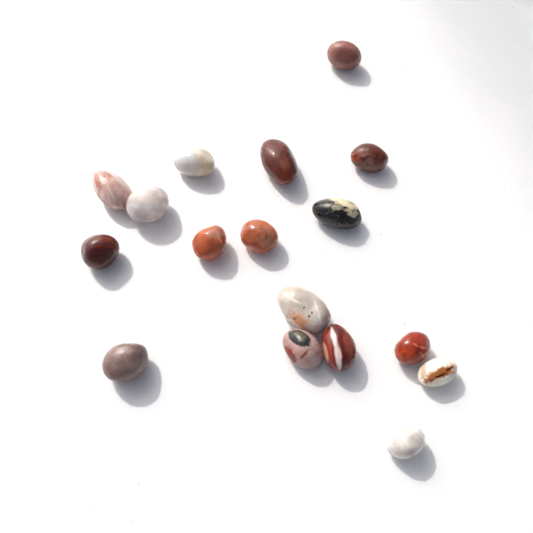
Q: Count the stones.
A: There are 17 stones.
